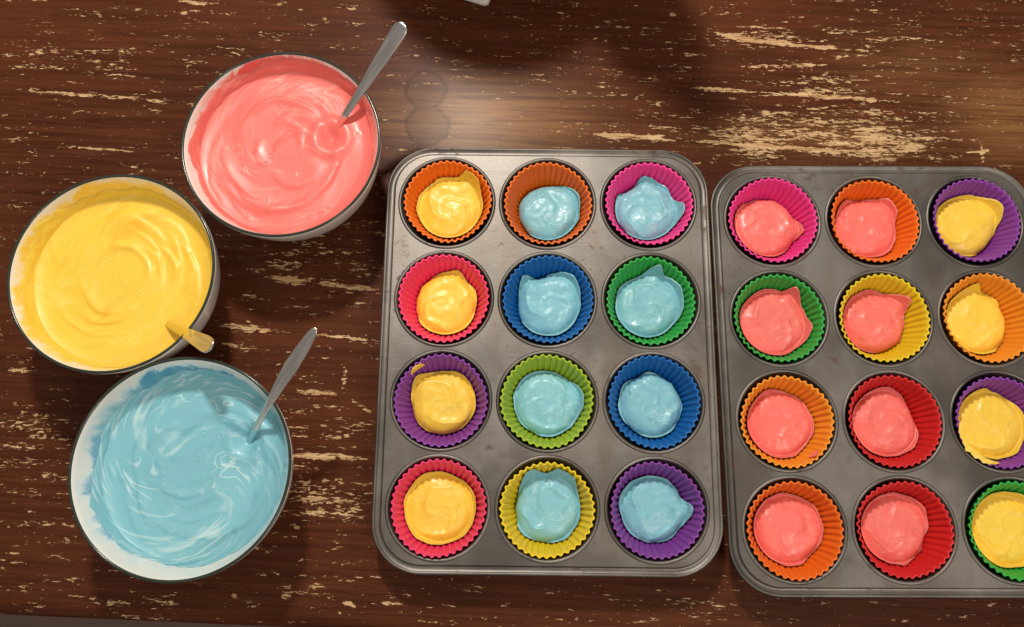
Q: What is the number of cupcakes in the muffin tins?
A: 24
